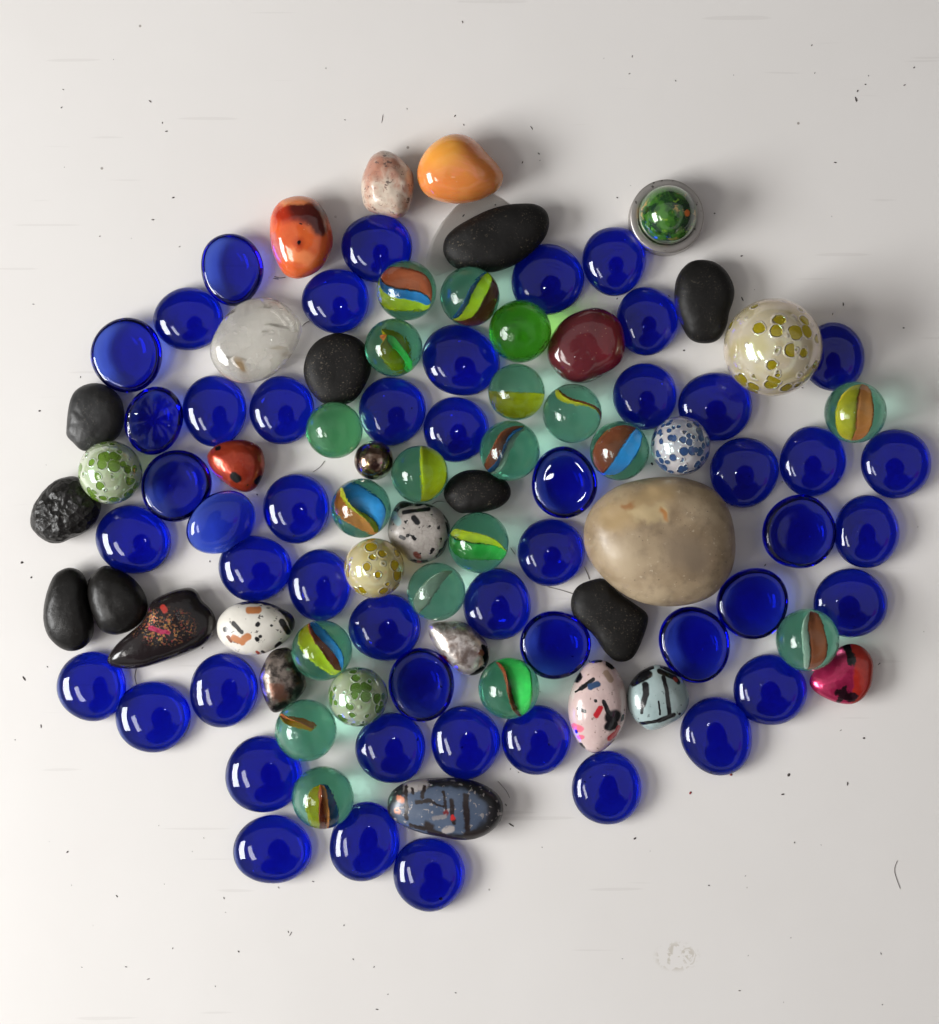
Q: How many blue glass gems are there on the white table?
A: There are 50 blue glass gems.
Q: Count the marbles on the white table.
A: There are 26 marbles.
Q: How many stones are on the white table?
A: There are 25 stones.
